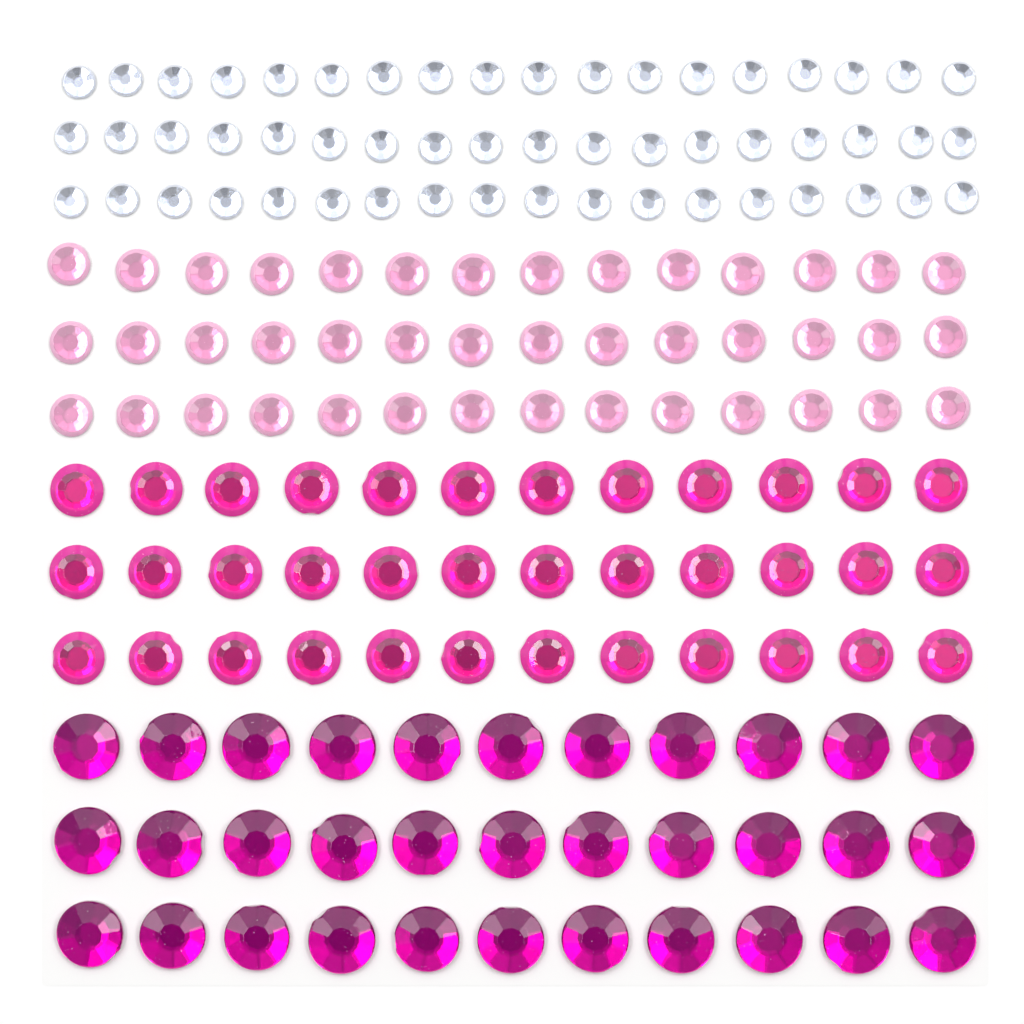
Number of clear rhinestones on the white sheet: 54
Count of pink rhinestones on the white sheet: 42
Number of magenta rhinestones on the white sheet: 36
